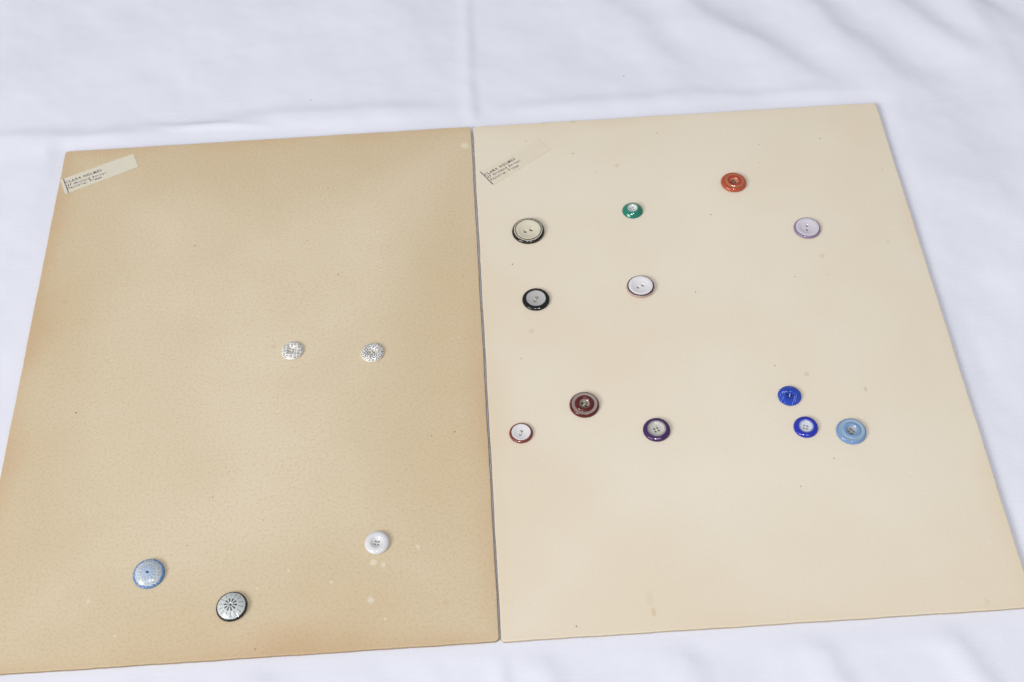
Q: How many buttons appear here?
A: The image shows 17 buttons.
